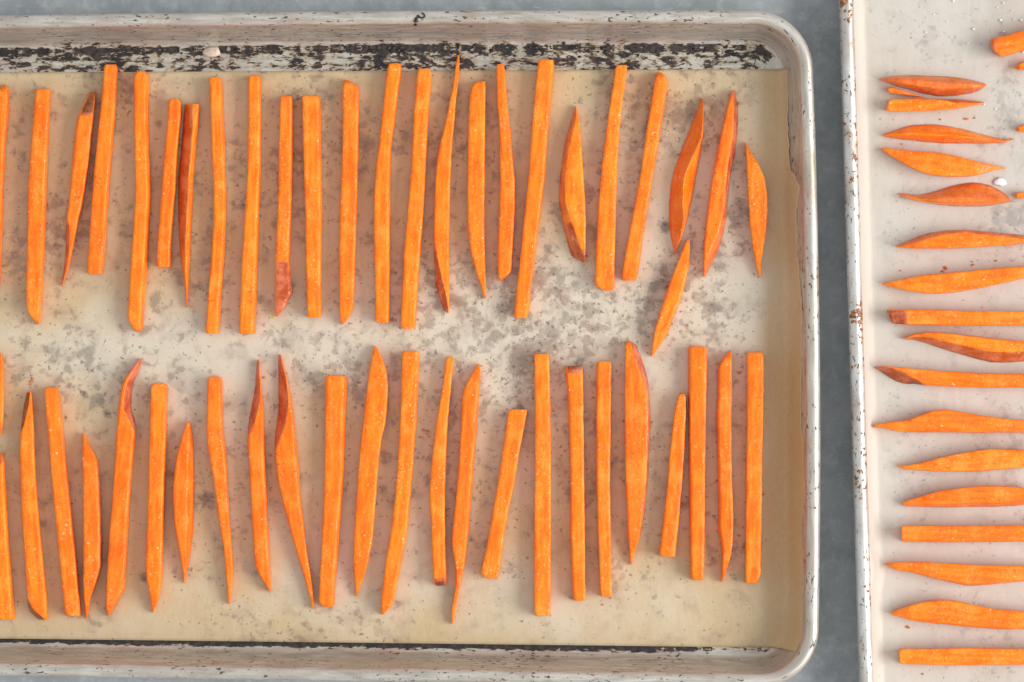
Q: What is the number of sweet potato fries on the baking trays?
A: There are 72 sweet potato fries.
